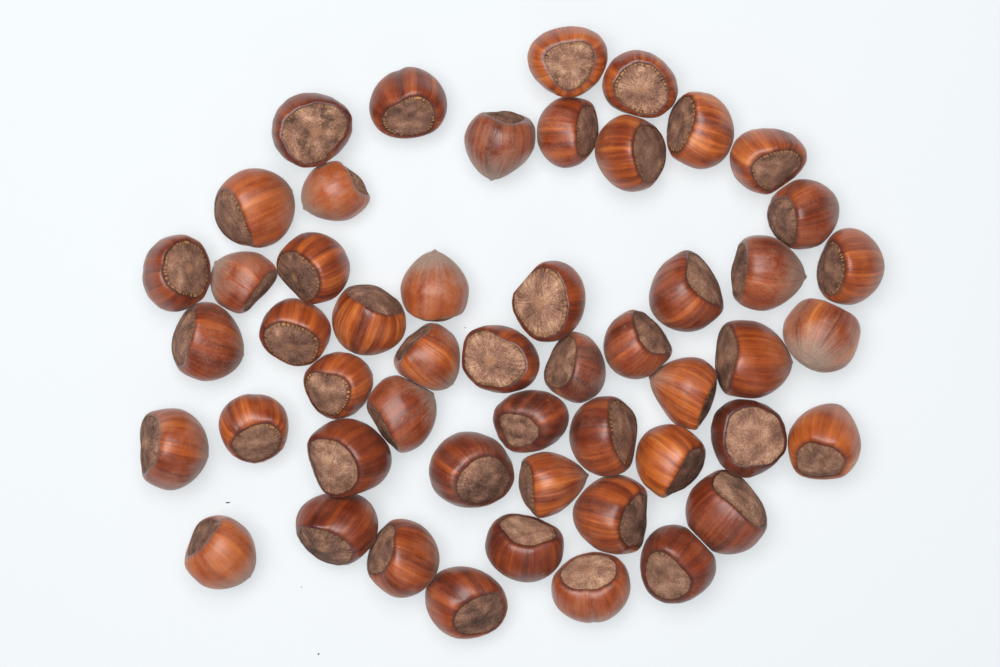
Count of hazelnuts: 51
